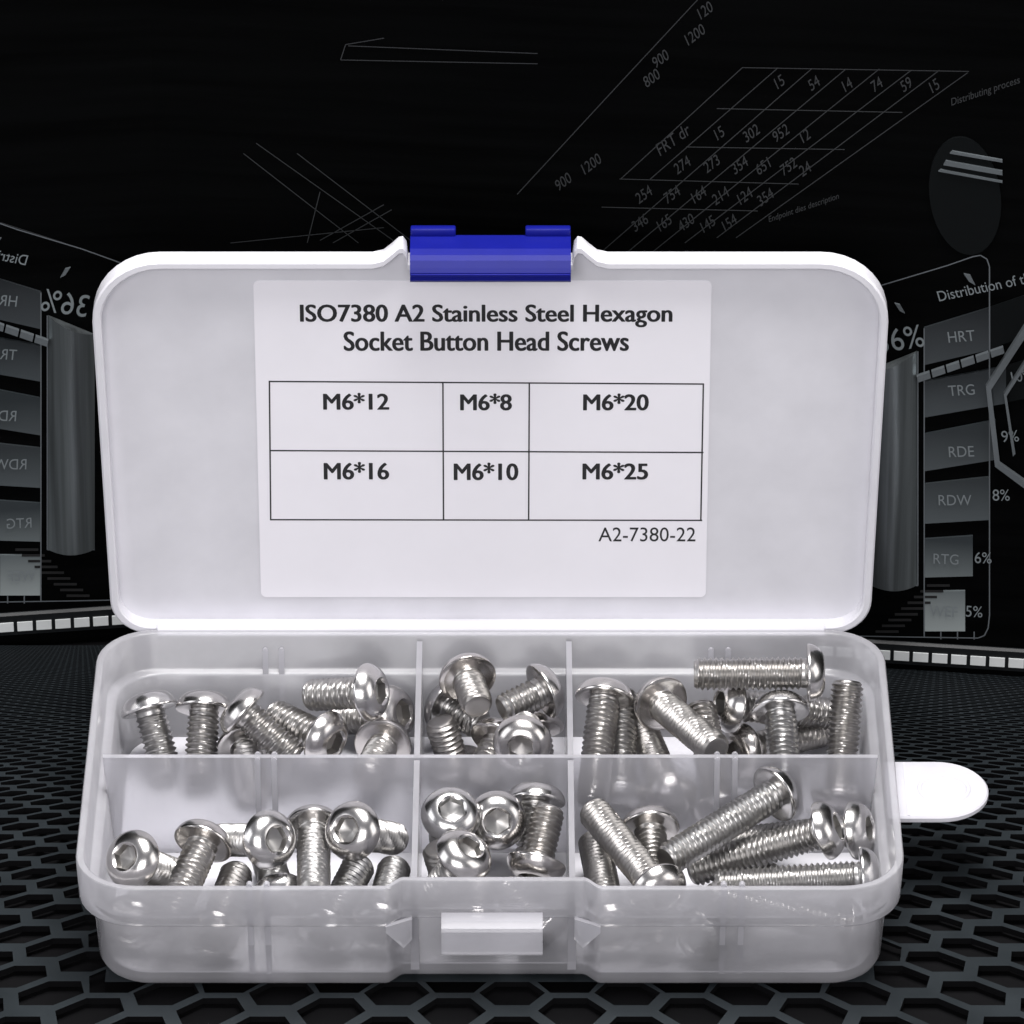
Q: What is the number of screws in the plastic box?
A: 52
